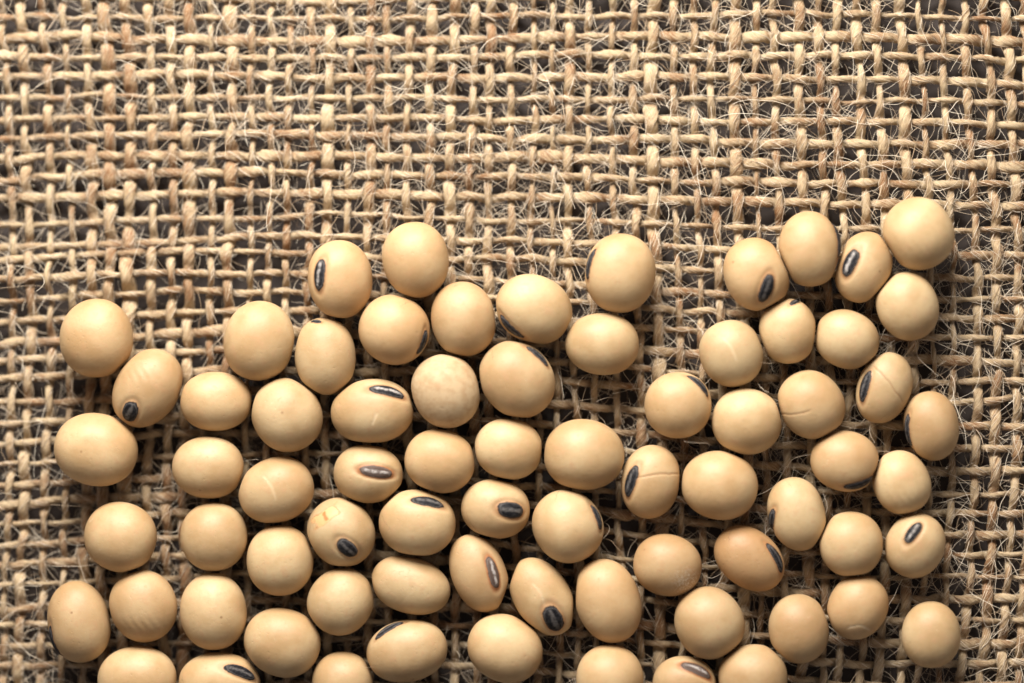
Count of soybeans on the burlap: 73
